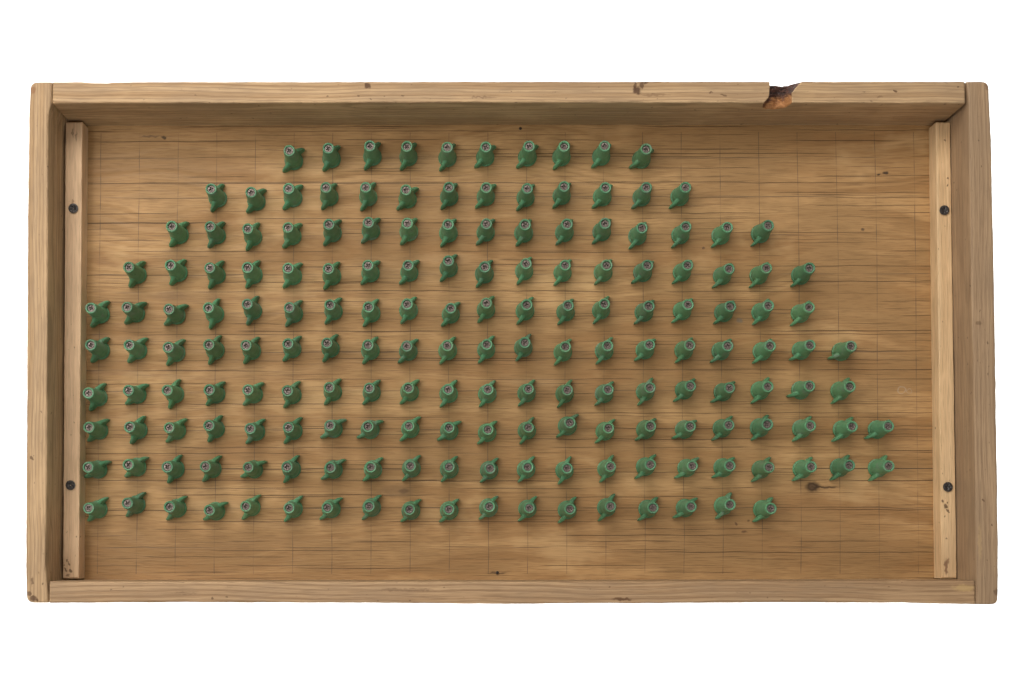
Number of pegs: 176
